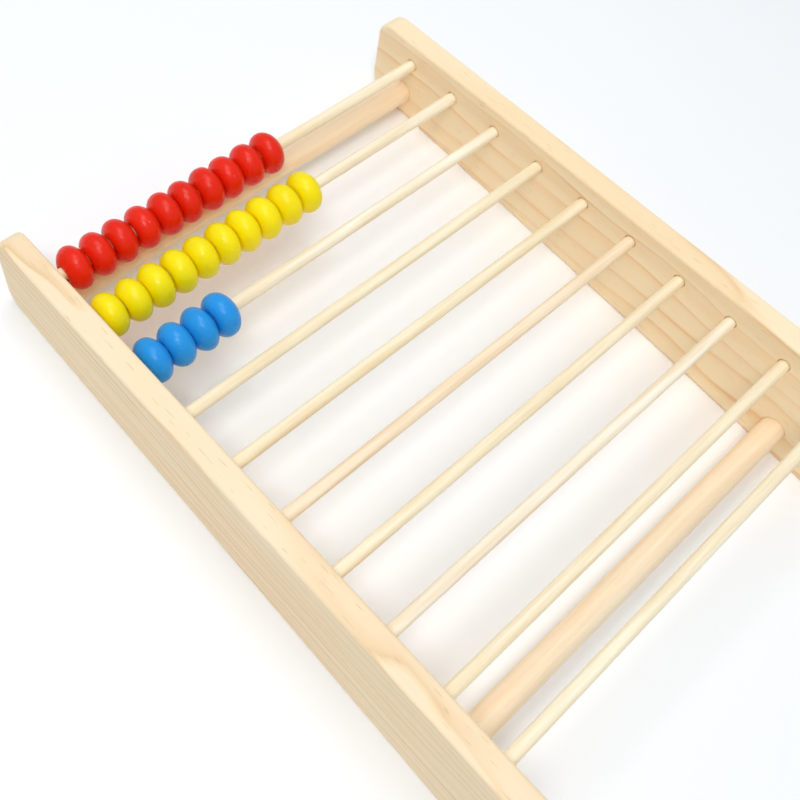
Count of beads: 24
